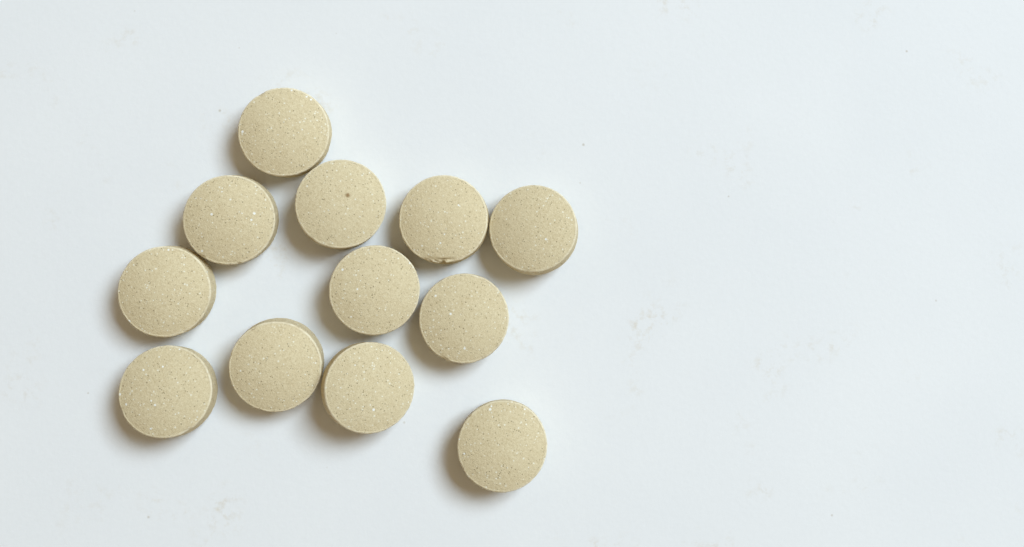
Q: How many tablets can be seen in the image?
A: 12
